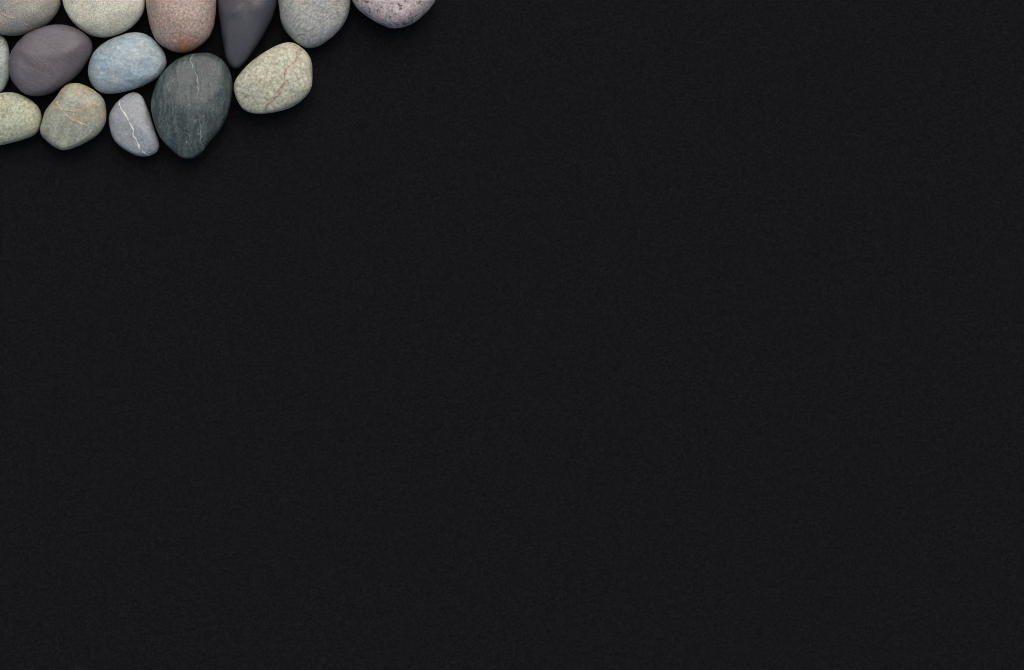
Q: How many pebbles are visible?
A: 14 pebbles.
